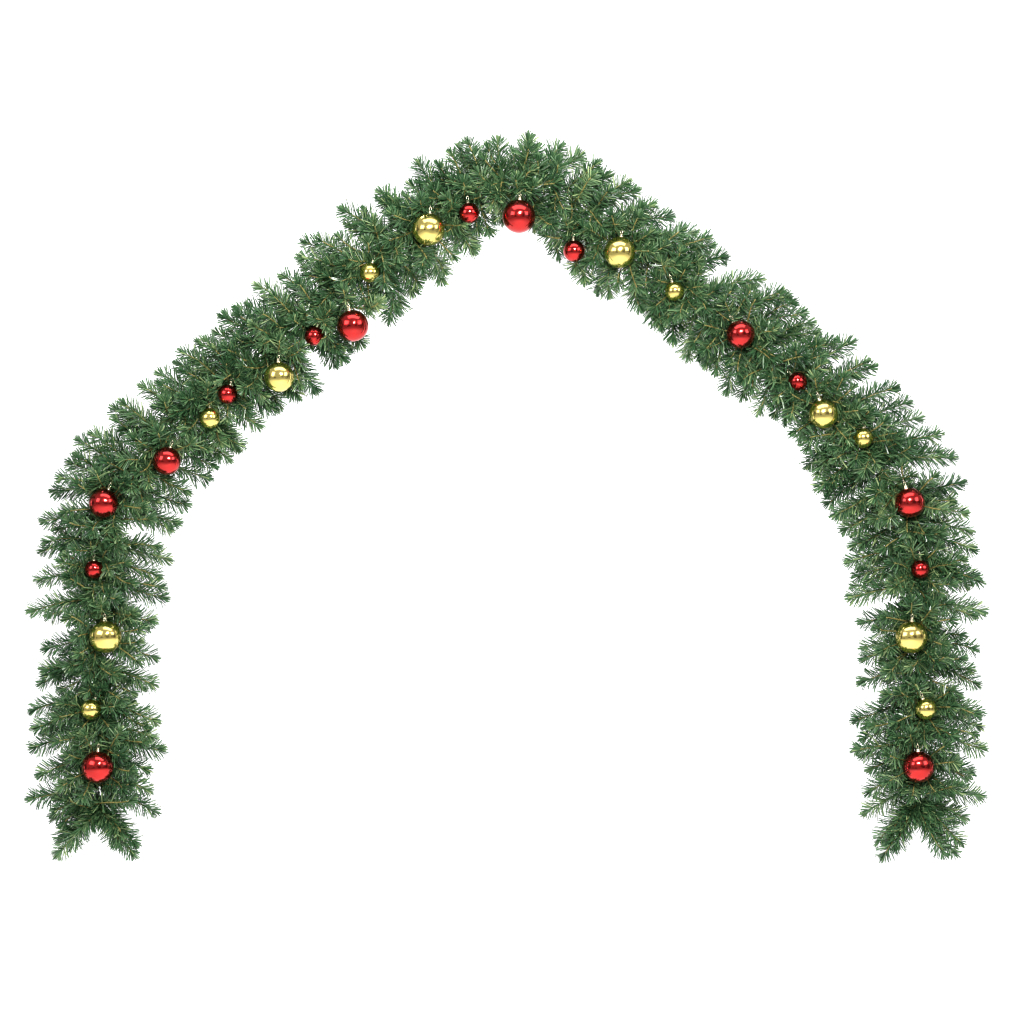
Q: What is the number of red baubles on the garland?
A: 15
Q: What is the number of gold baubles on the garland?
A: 12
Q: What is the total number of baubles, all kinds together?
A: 27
